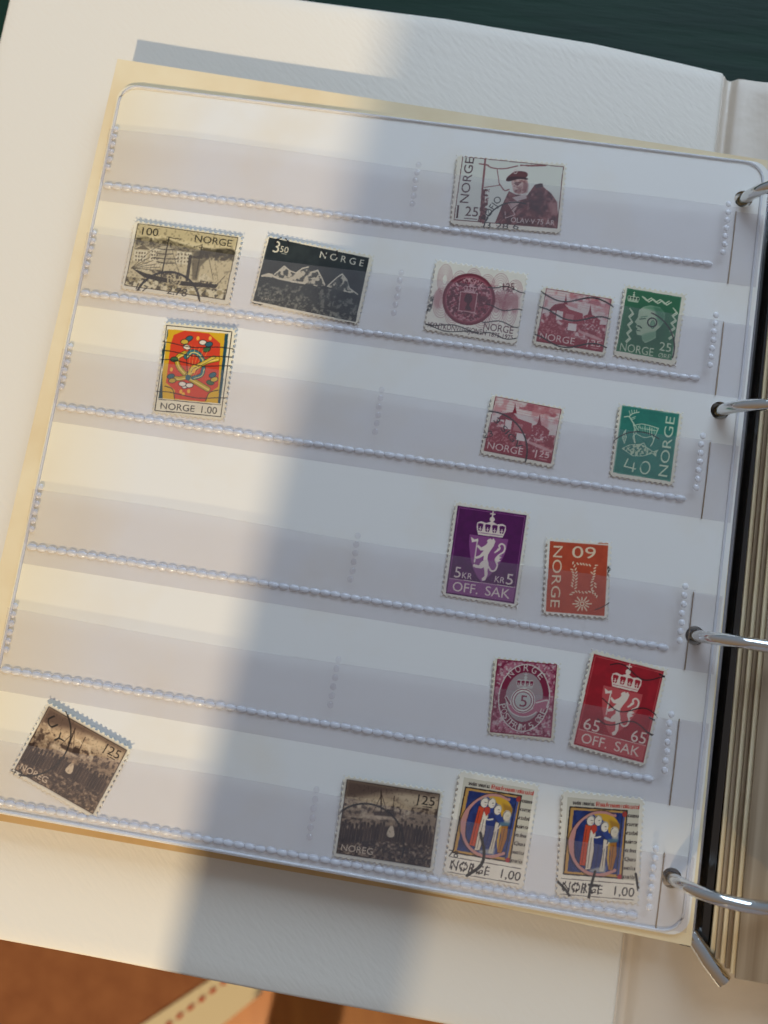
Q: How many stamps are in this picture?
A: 17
